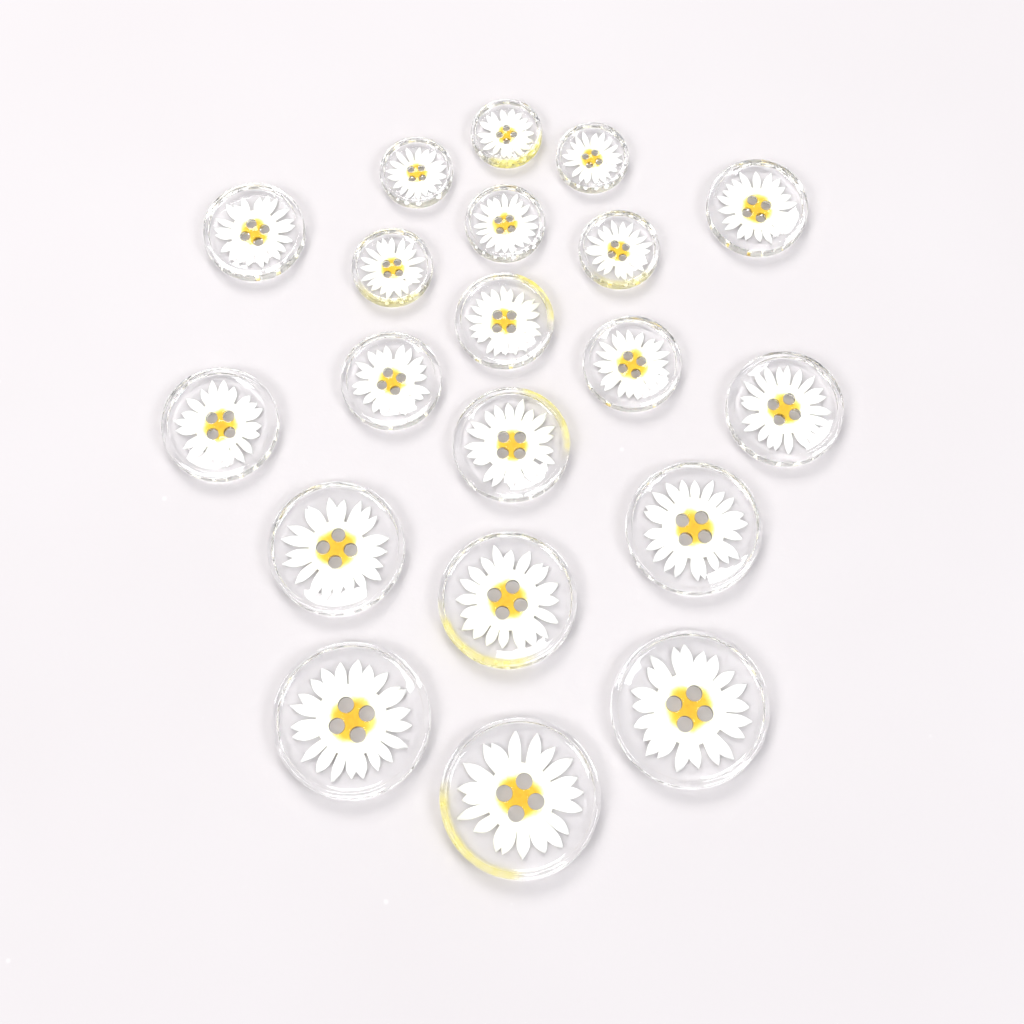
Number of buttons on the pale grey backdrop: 20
